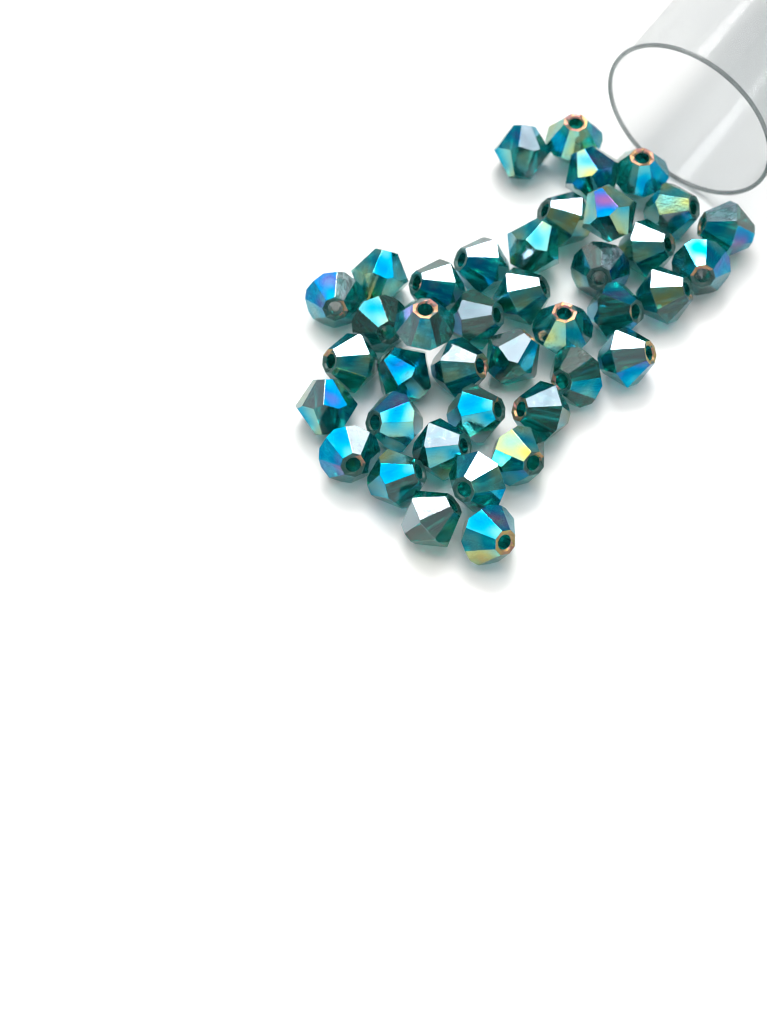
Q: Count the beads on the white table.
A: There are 40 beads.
